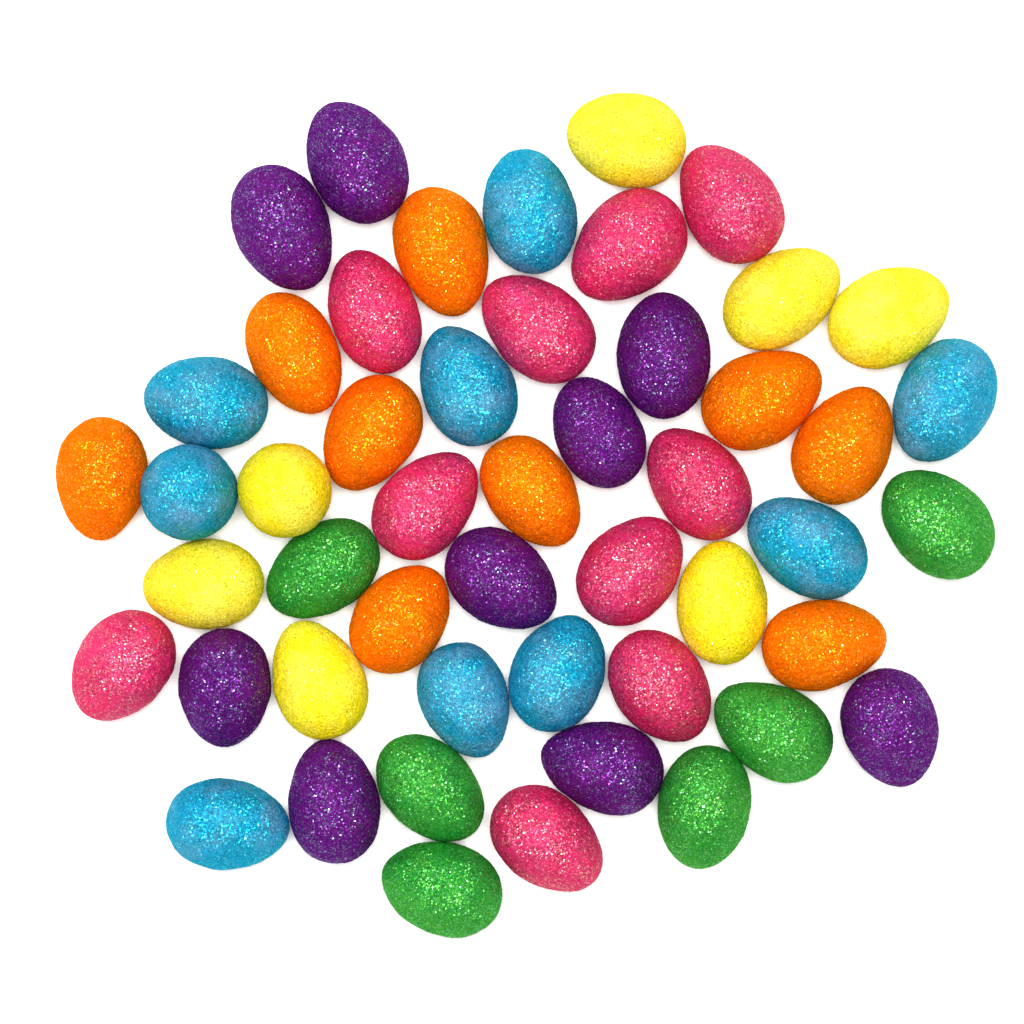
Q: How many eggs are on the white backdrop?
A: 50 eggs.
